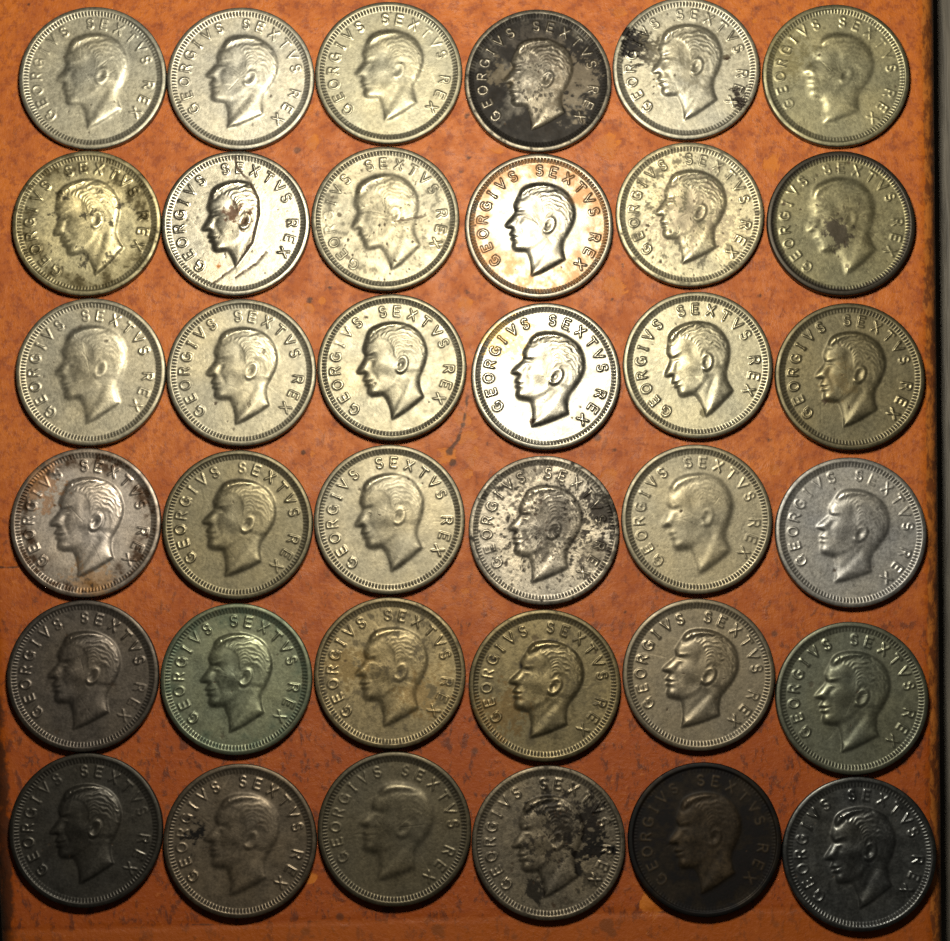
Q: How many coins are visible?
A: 36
